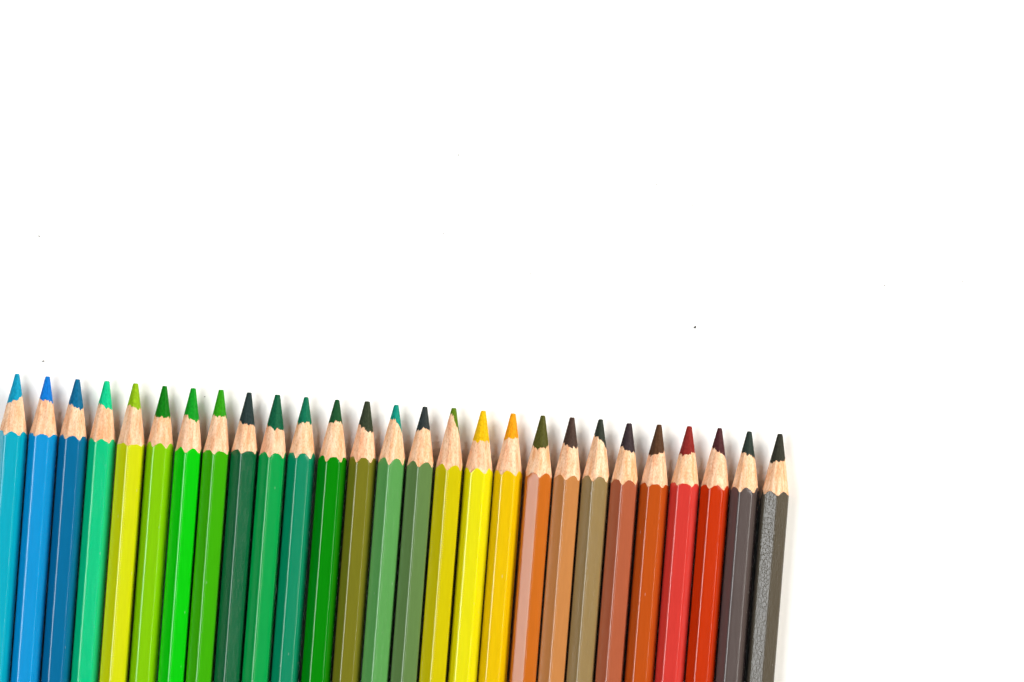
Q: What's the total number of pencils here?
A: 27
